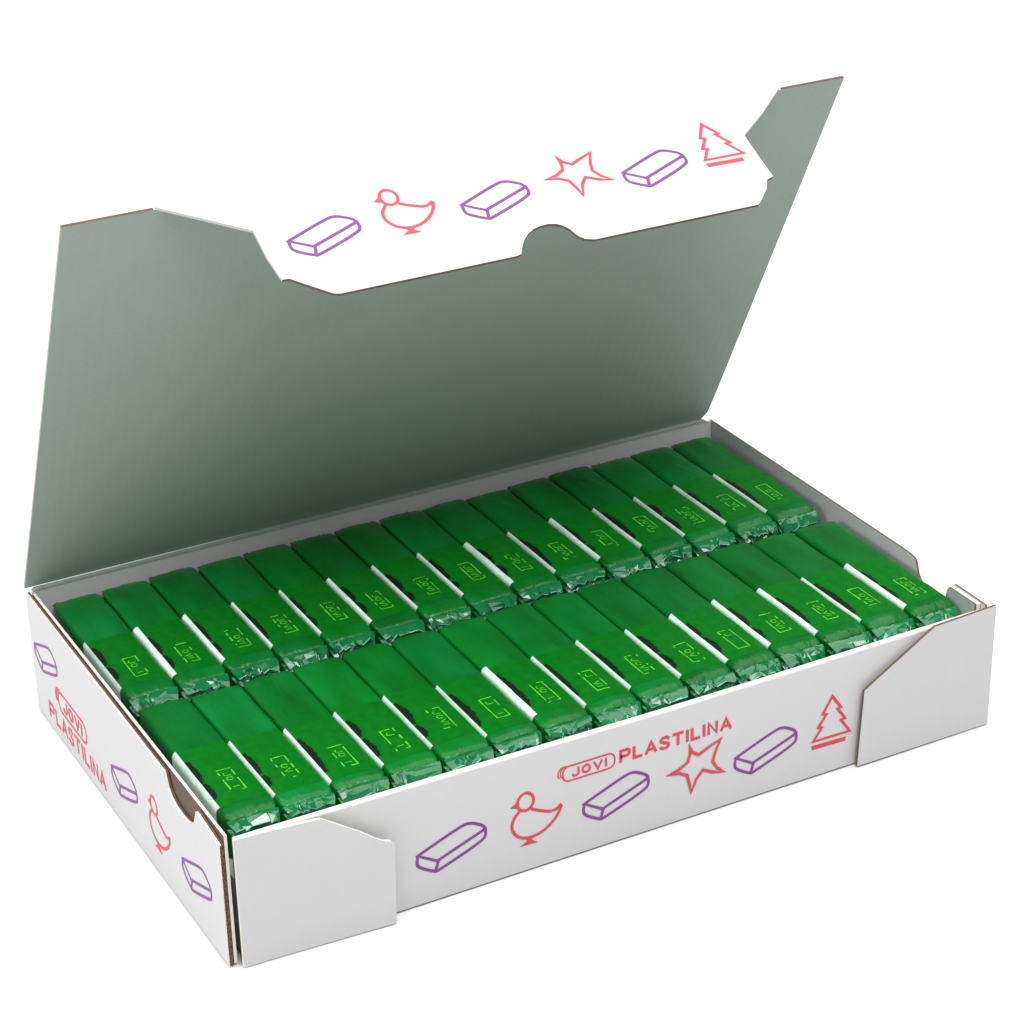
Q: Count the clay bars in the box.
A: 30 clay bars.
